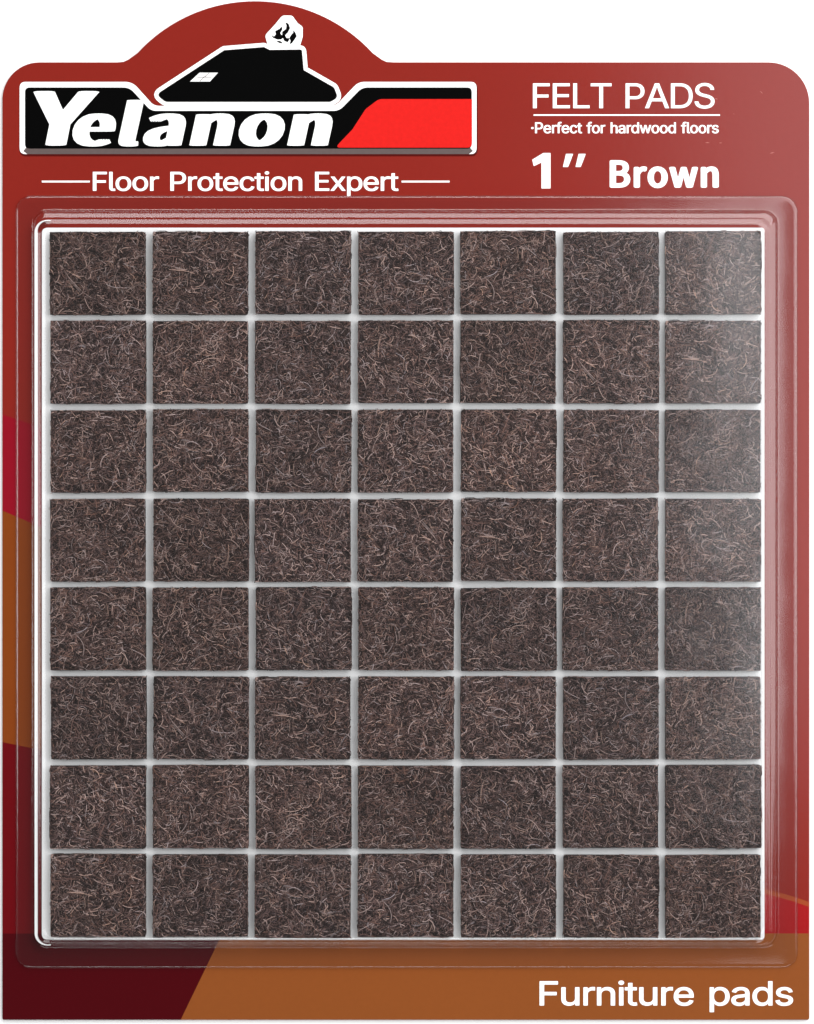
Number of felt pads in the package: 56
